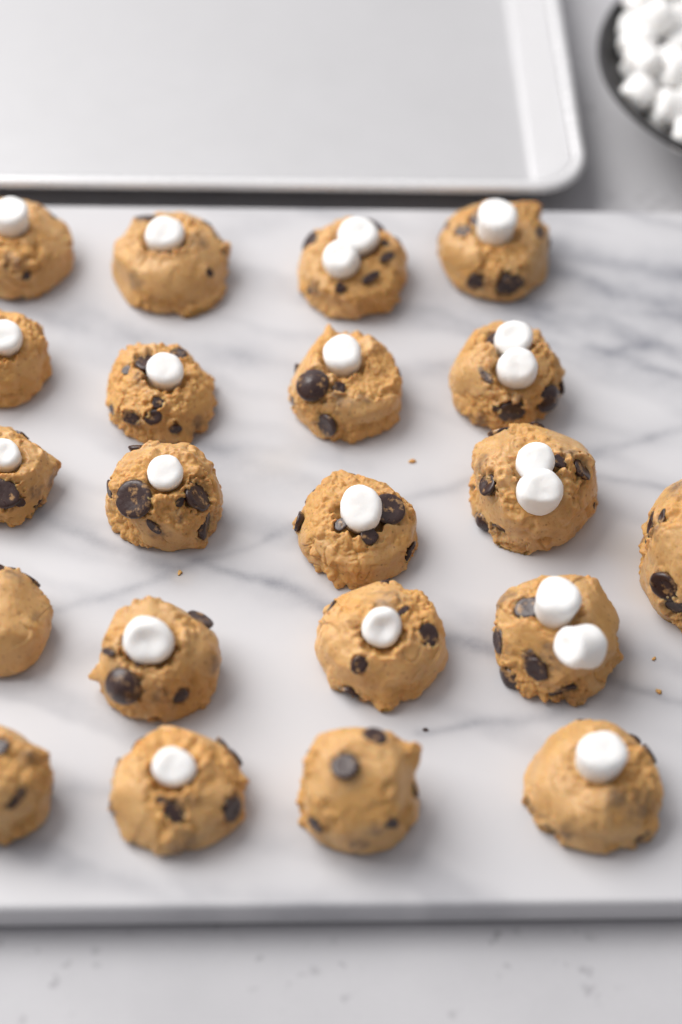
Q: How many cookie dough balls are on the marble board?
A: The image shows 21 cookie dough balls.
